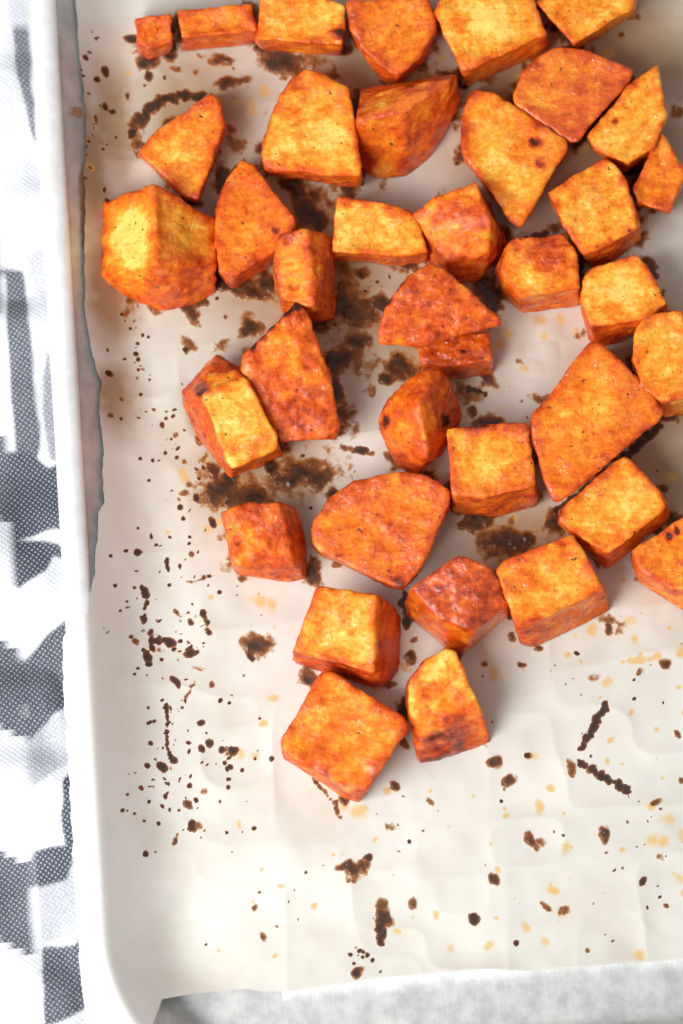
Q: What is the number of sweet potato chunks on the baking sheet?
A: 38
